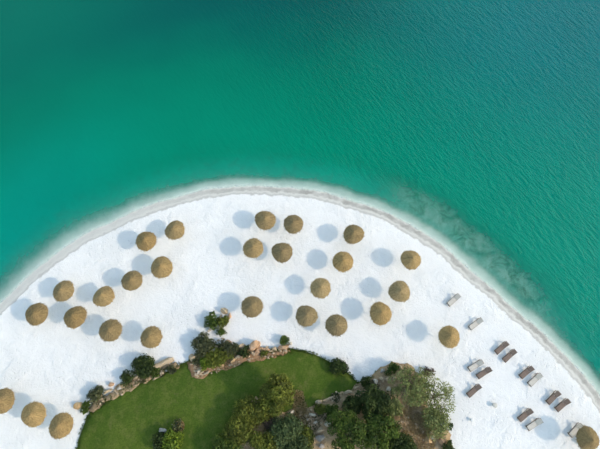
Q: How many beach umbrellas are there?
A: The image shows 28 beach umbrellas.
